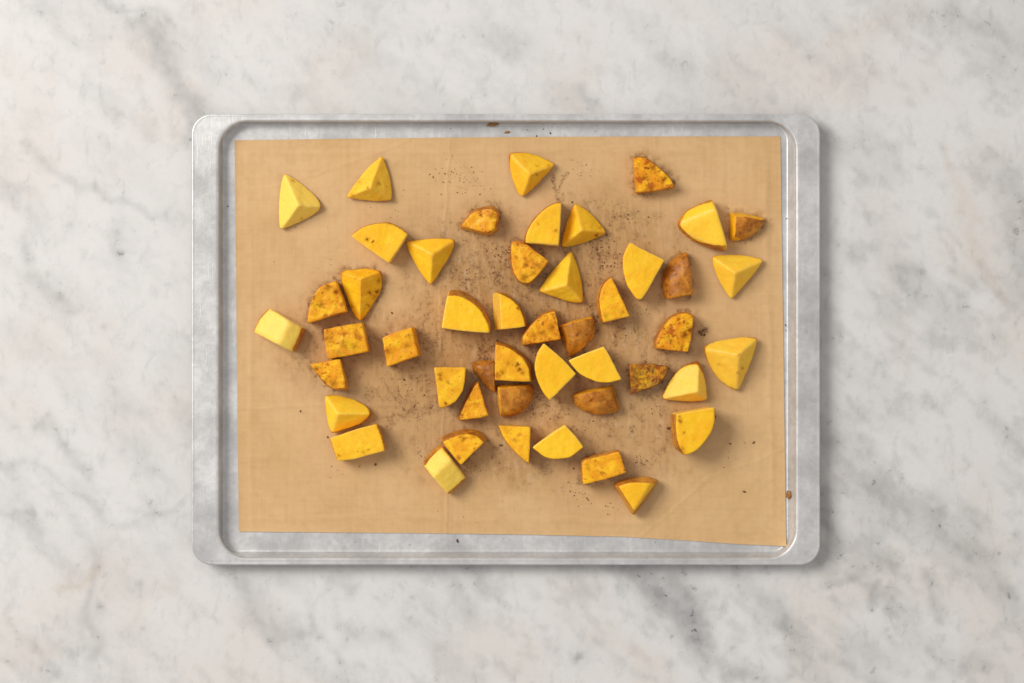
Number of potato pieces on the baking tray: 48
